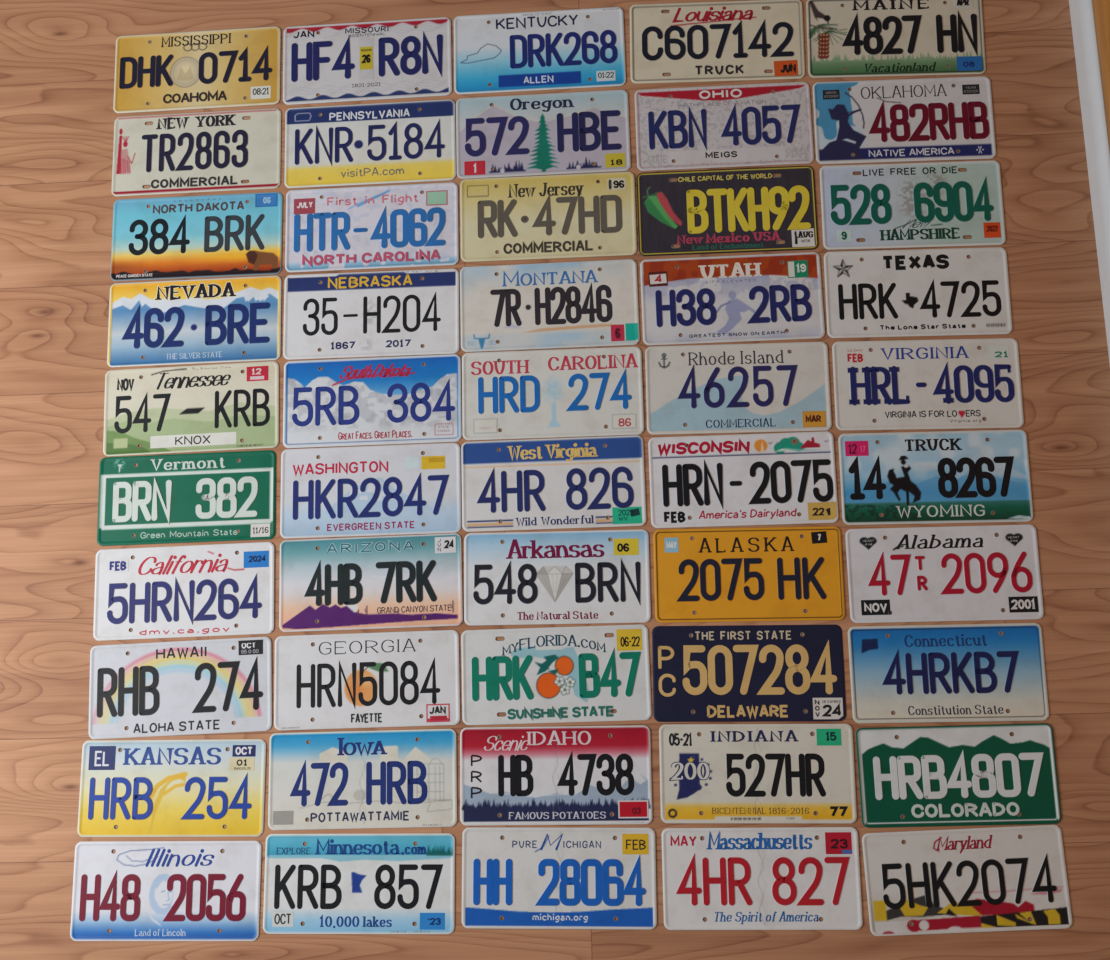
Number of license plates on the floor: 50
